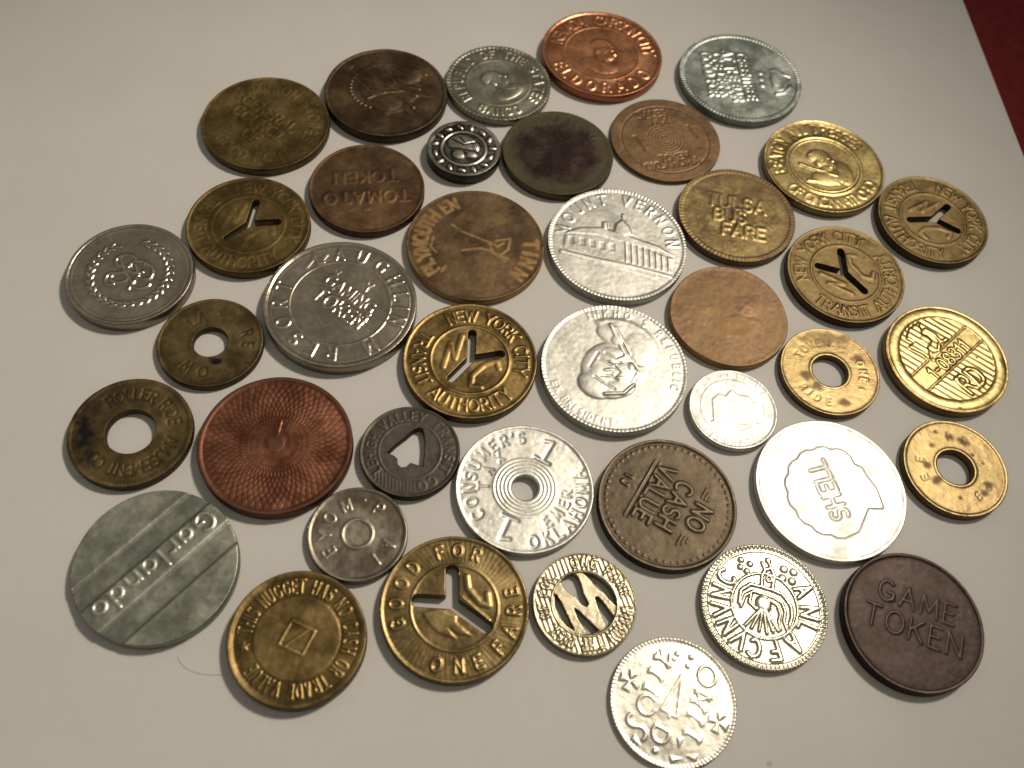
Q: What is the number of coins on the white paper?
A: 40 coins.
